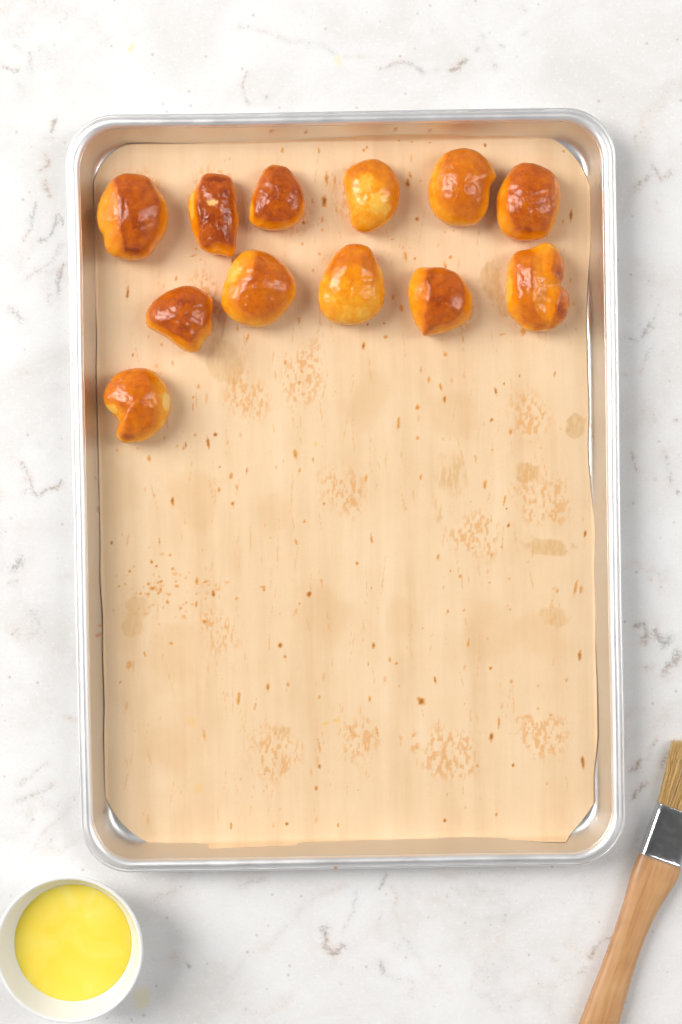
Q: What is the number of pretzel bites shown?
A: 12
